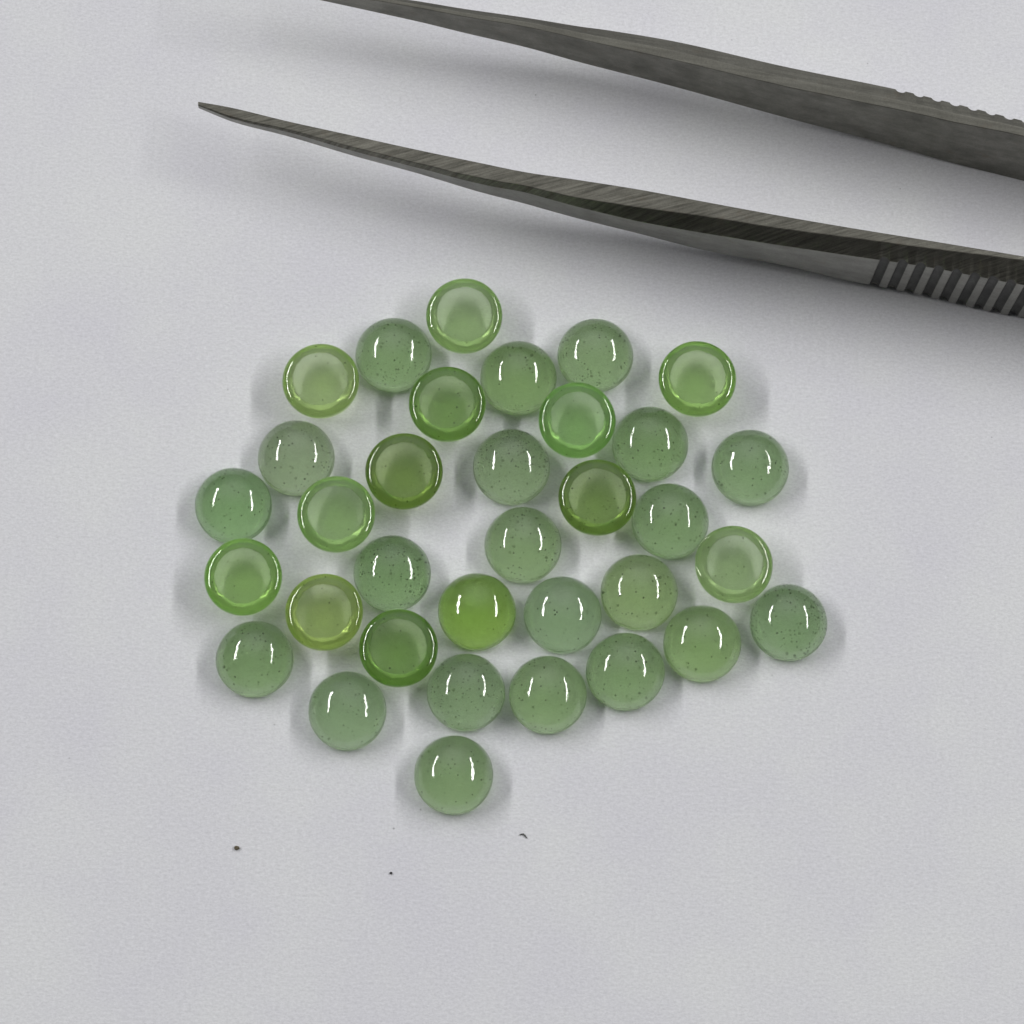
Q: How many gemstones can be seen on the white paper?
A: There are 34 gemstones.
